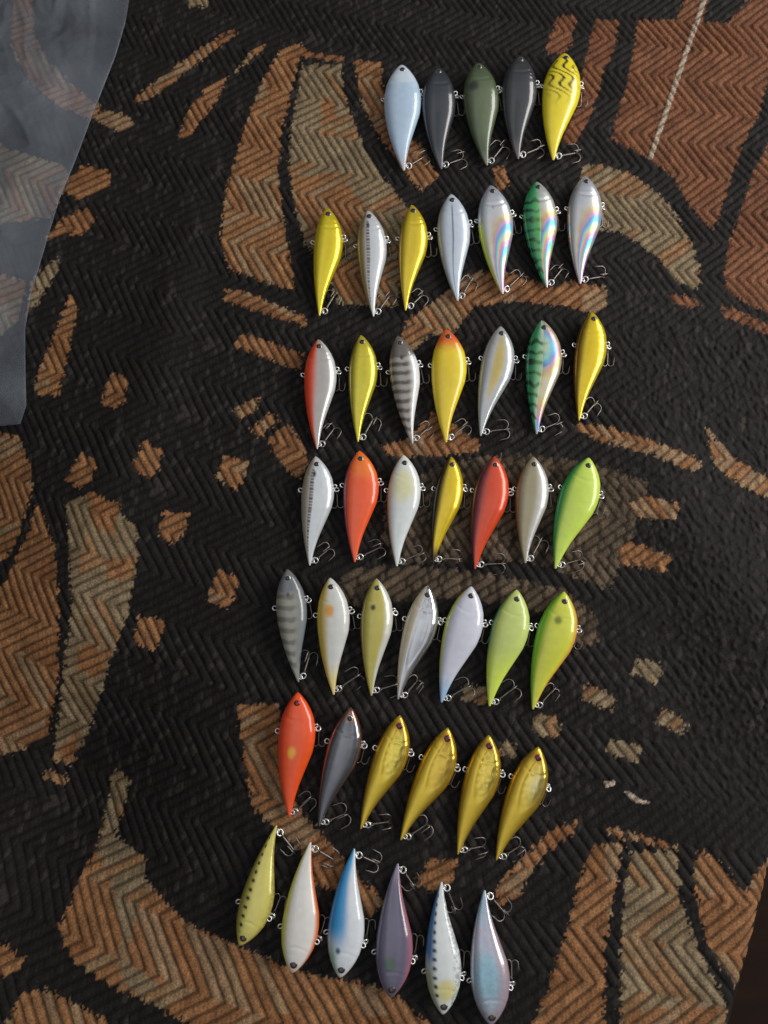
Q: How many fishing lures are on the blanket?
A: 45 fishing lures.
